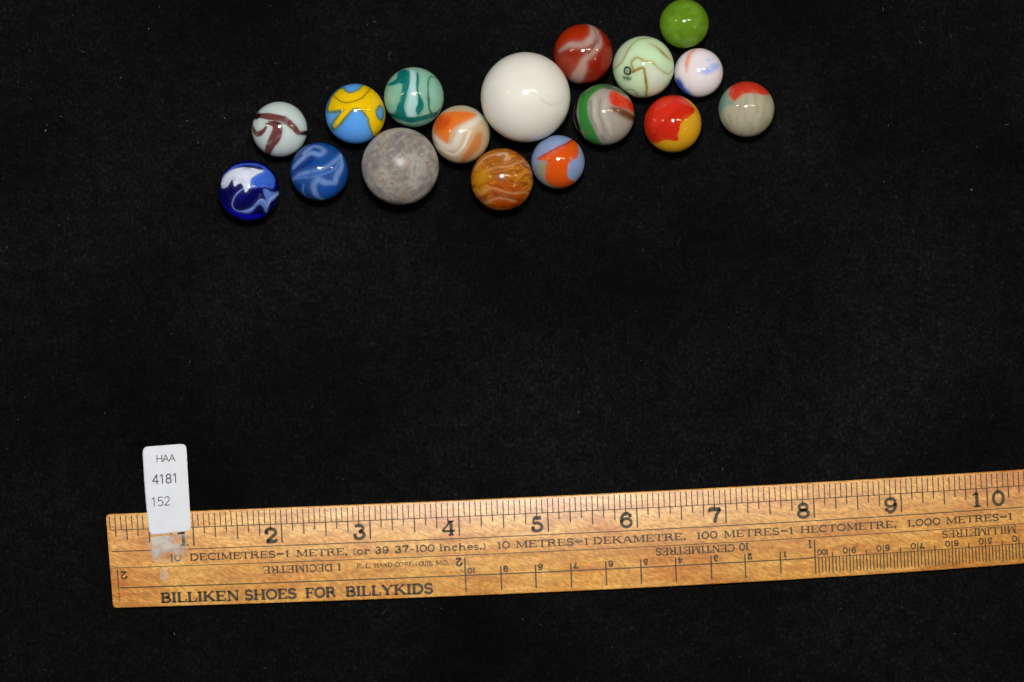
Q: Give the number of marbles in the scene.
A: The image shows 17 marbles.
